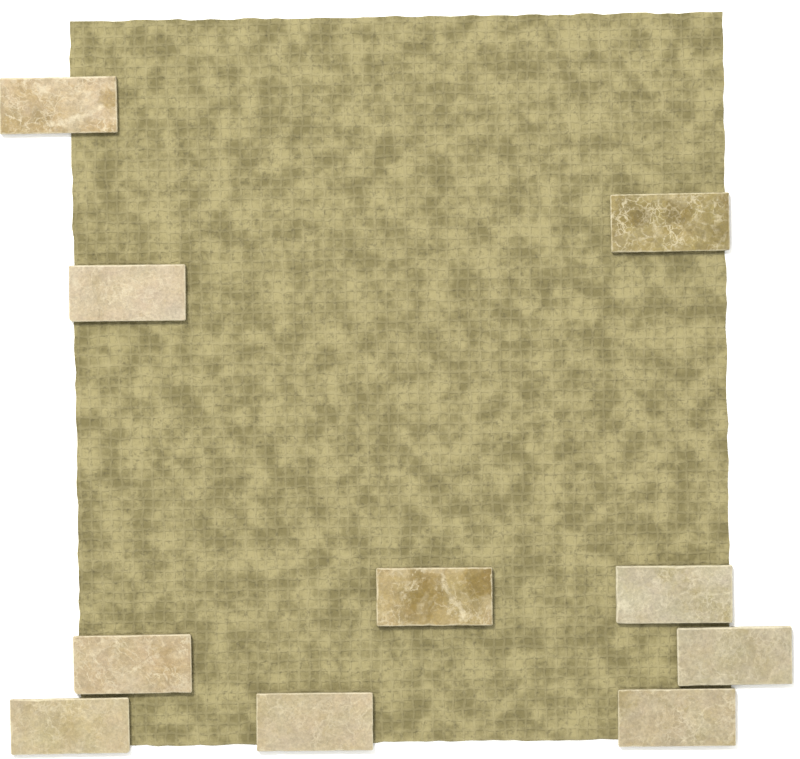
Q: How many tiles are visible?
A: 10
